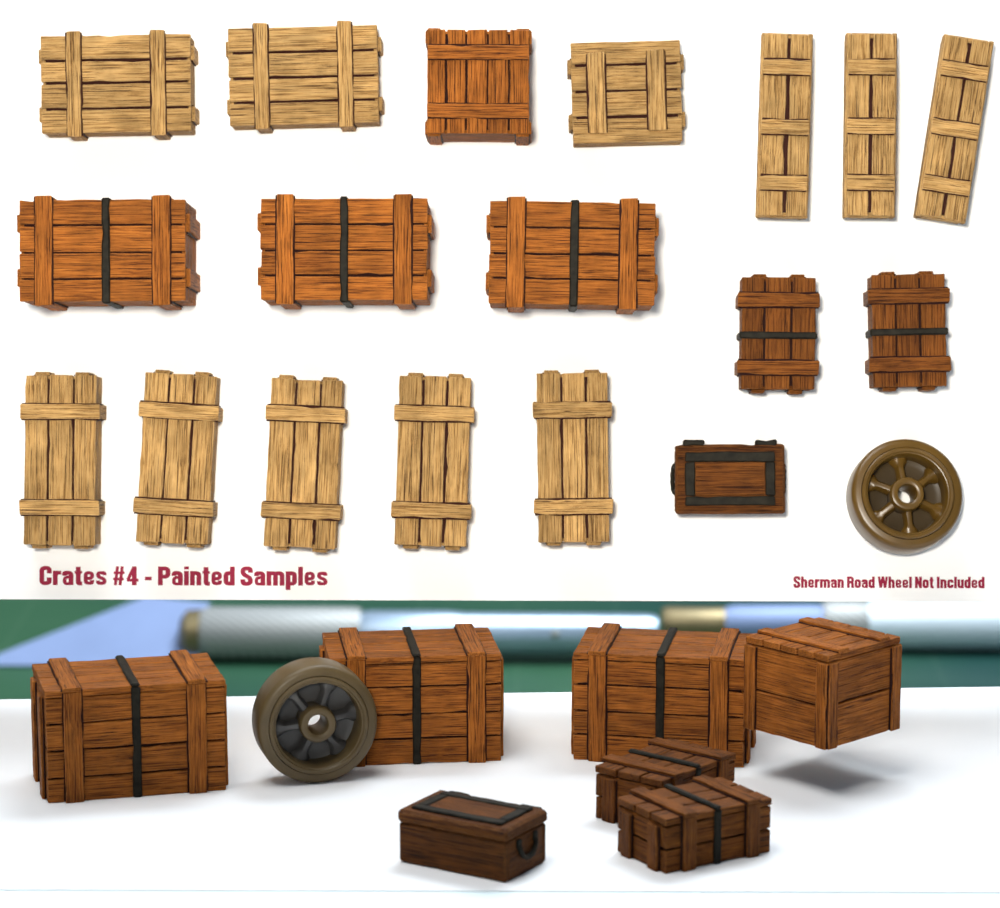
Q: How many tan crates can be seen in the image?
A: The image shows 11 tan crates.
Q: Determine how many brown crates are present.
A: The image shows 14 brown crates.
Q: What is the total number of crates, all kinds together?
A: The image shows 25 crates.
